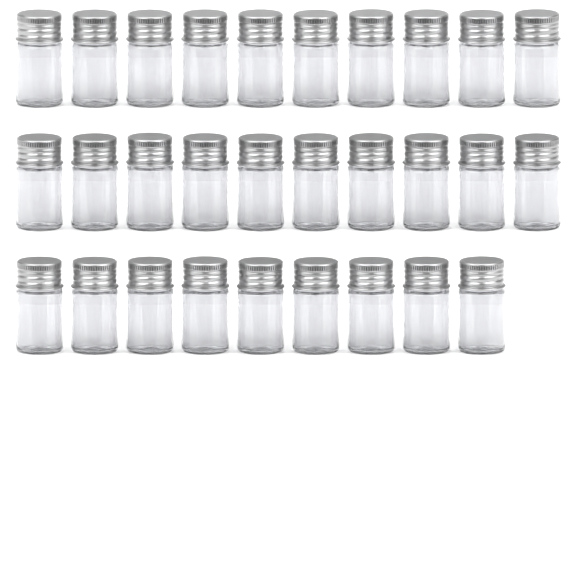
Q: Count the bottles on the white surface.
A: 29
